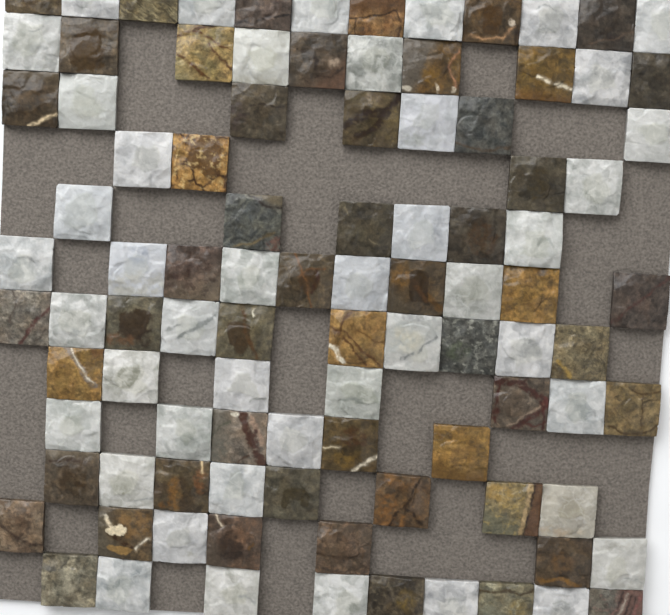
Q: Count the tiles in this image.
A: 96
